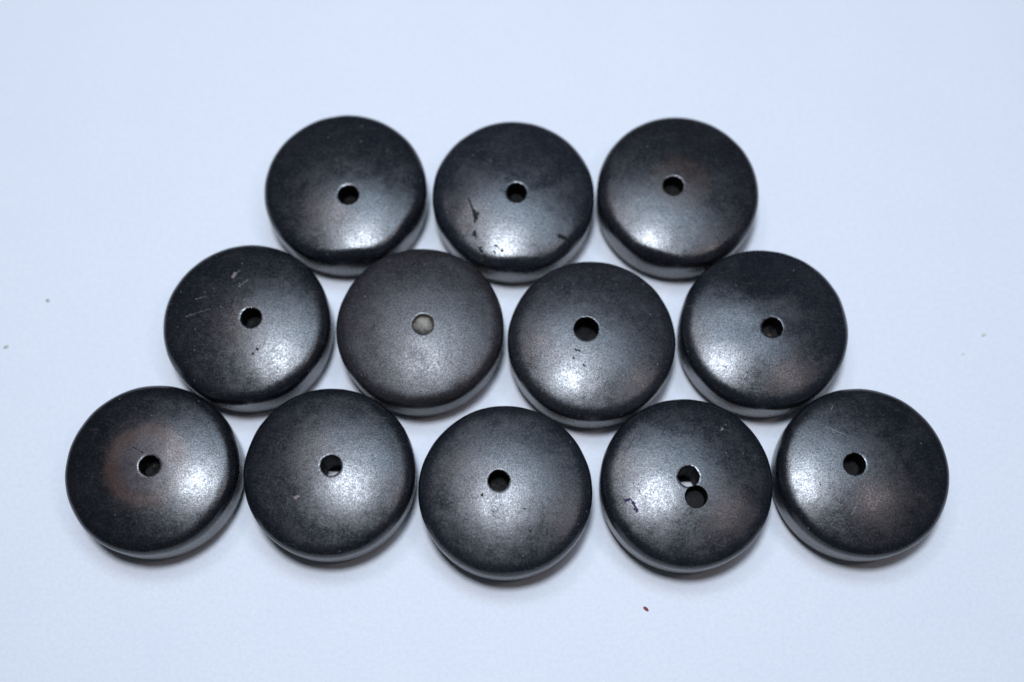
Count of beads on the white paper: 12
